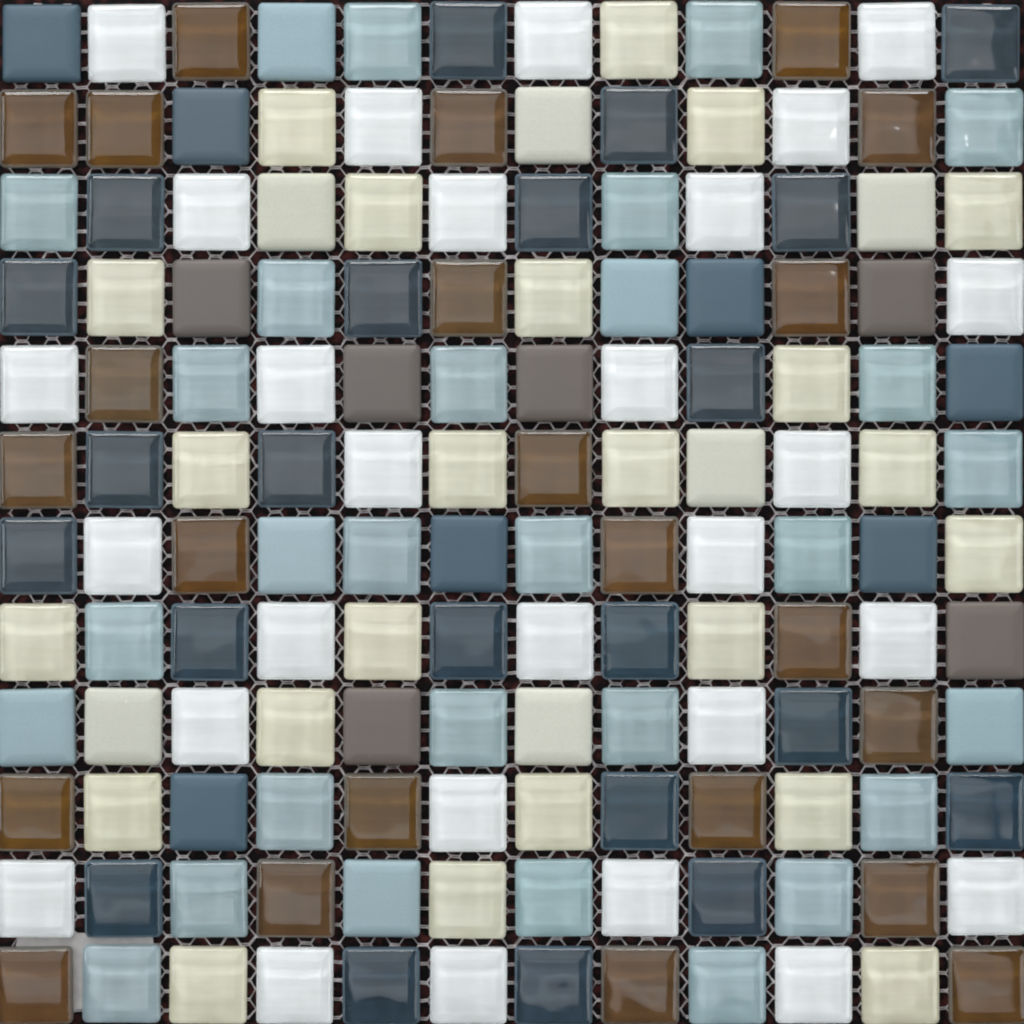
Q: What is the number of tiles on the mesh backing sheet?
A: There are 144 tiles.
